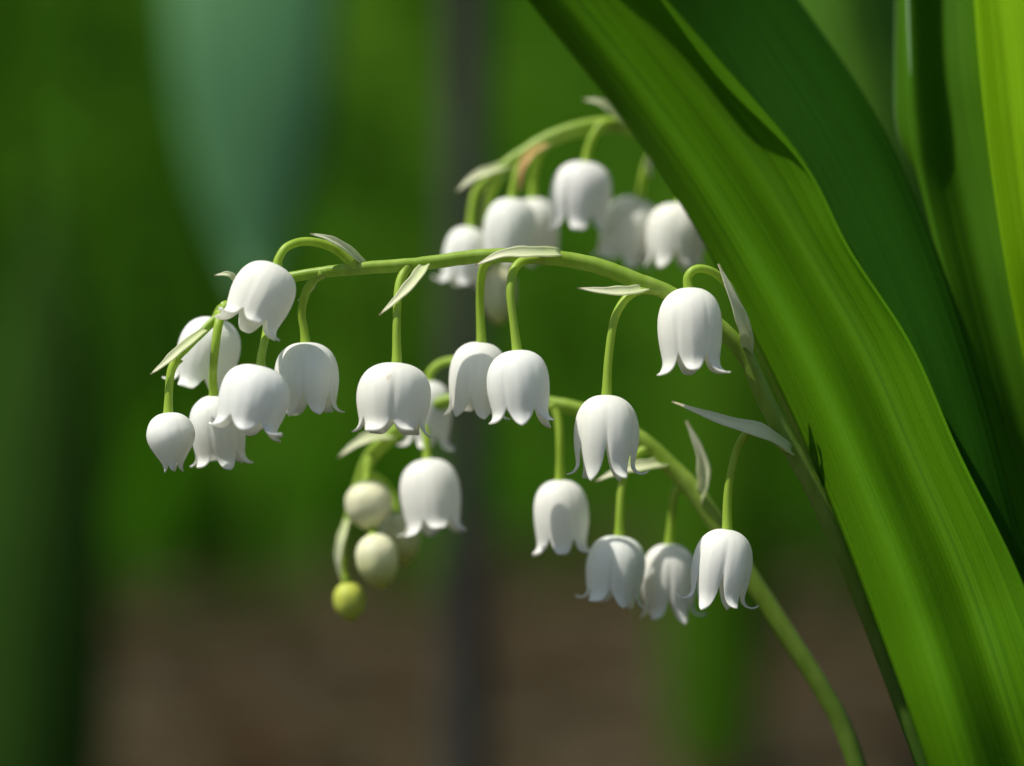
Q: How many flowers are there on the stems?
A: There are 23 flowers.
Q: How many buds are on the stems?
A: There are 5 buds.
